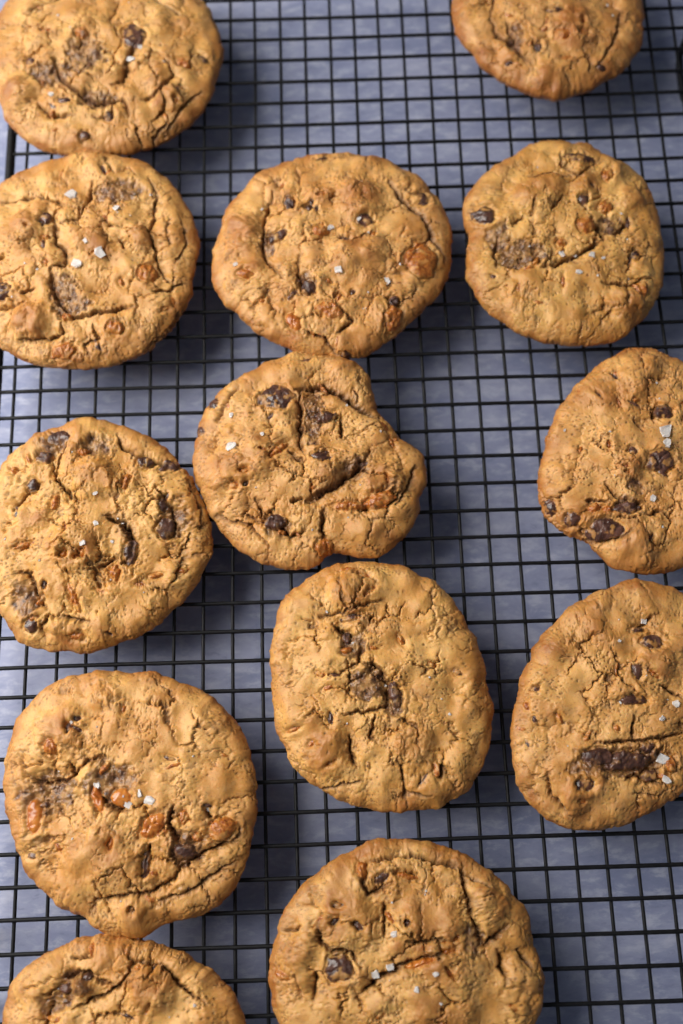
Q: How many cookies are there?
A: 13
